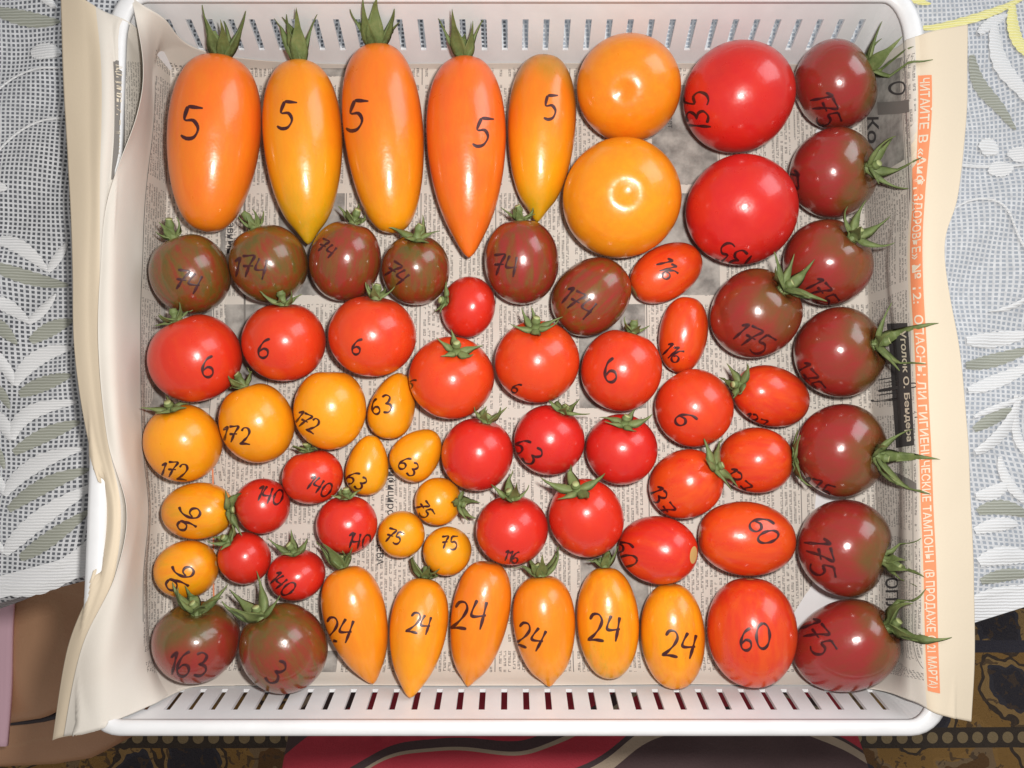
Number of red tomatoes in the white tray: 28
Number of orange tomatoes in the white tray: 24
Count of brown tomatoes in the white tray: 16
